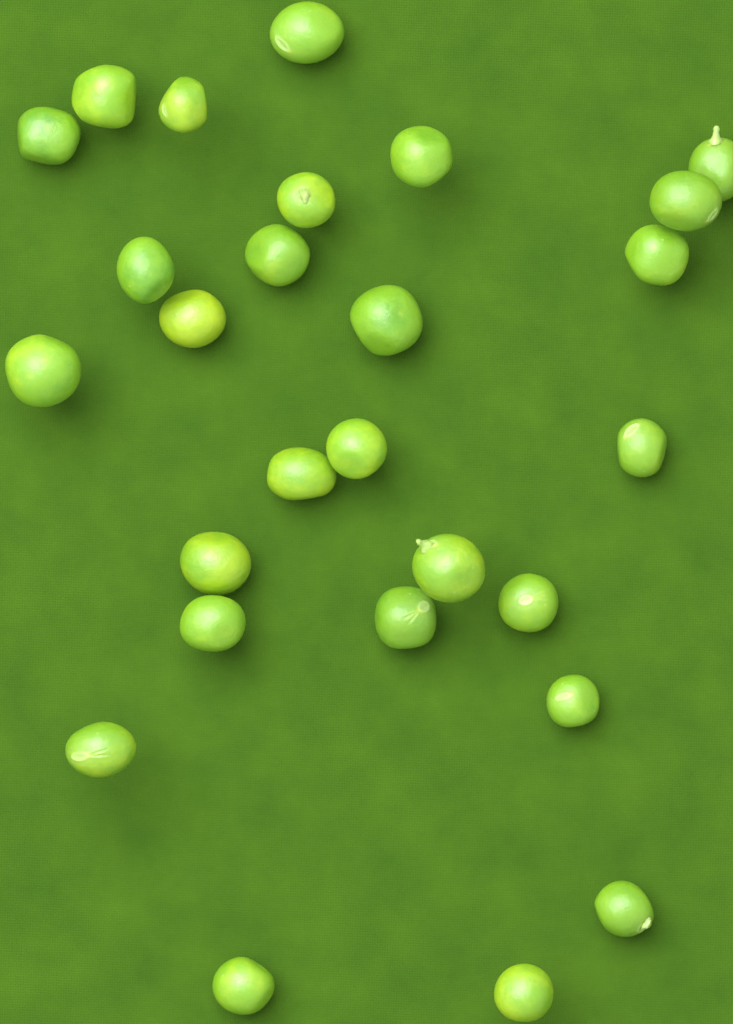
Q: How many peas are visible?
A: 27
